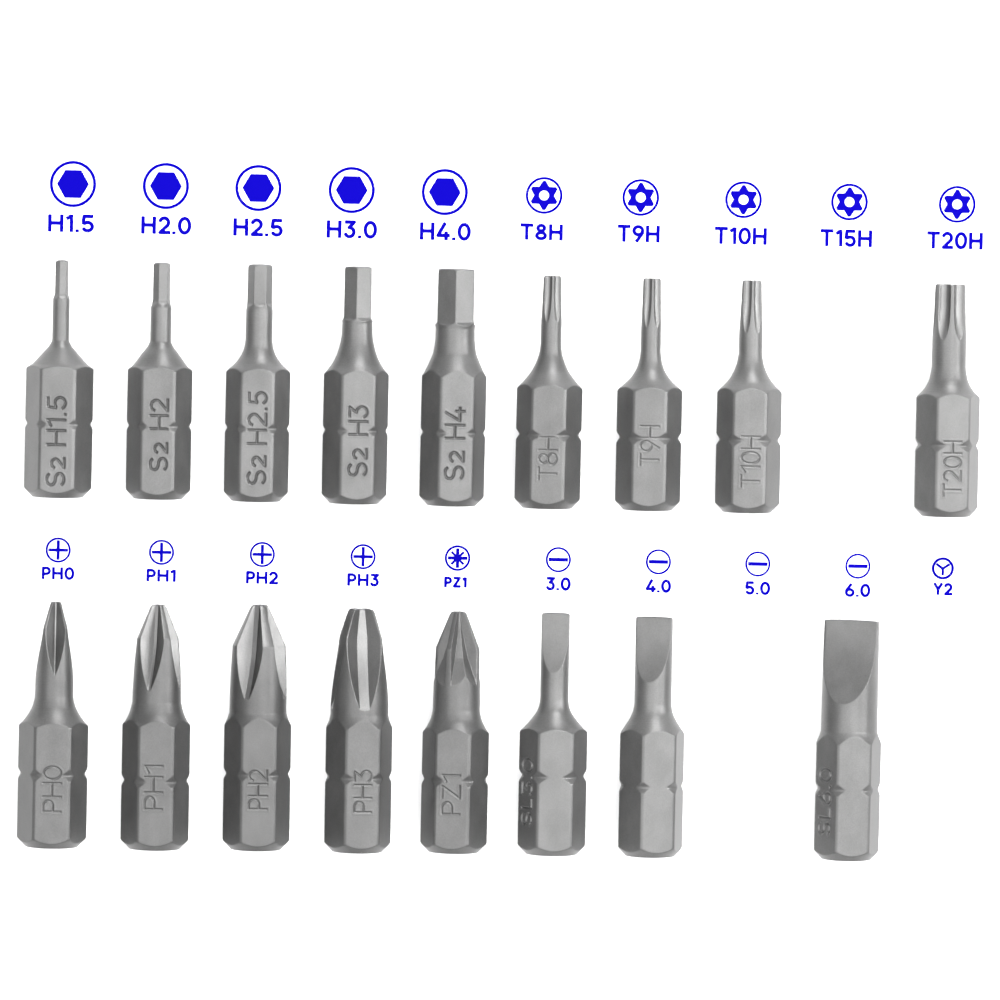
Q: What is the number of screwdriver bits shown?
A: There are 17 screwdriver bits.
